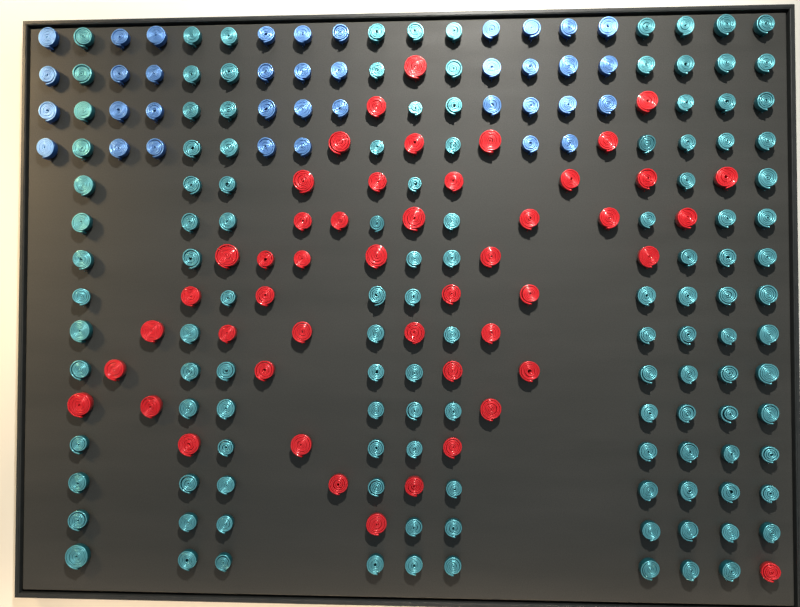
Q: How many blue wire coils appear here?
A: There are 37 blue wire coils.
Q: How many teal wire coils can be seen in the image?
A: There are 126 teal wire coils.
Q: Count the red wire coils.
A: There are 48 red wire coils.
